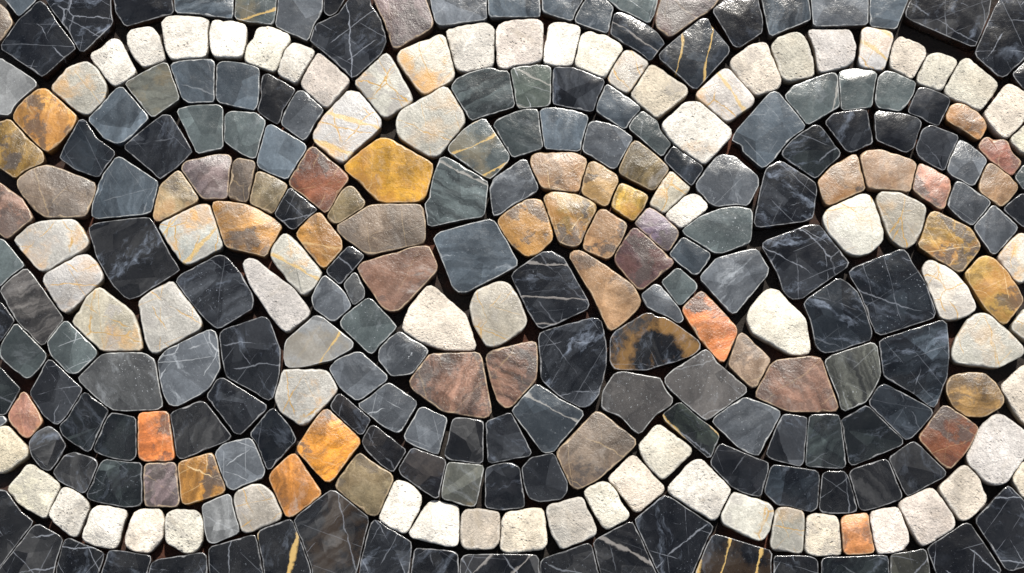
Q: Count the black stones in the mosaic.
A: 83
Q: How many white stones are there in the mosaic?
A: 73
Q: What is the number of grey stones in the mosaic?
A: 70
